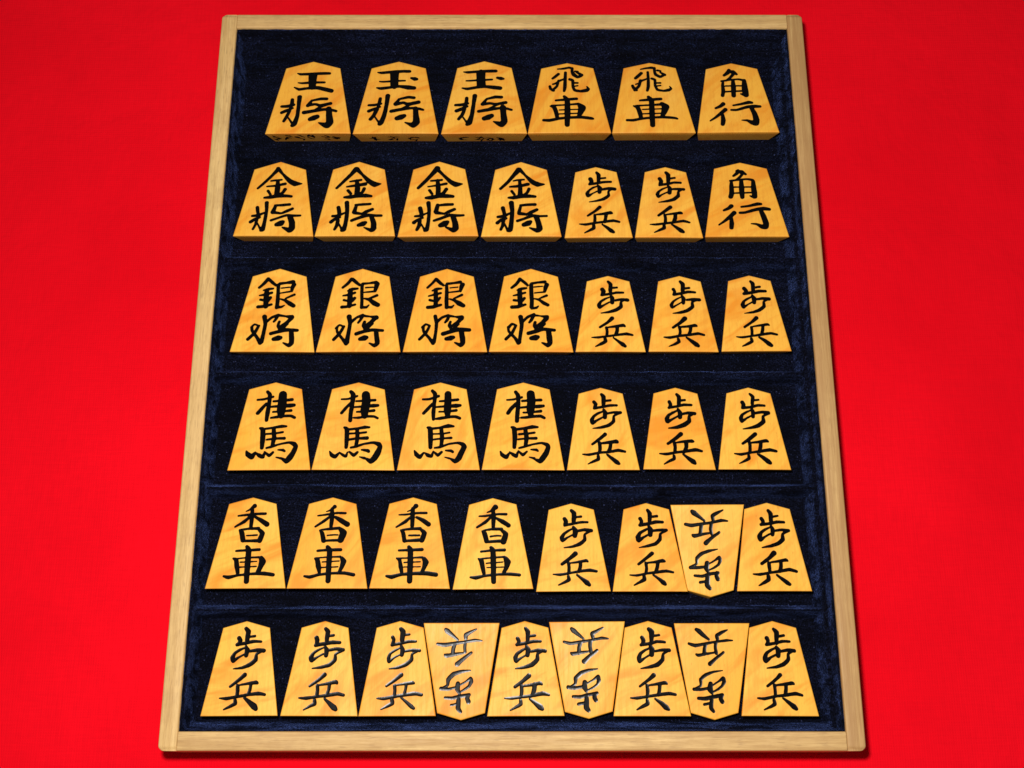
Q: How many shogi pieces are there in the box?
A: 44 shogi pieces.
